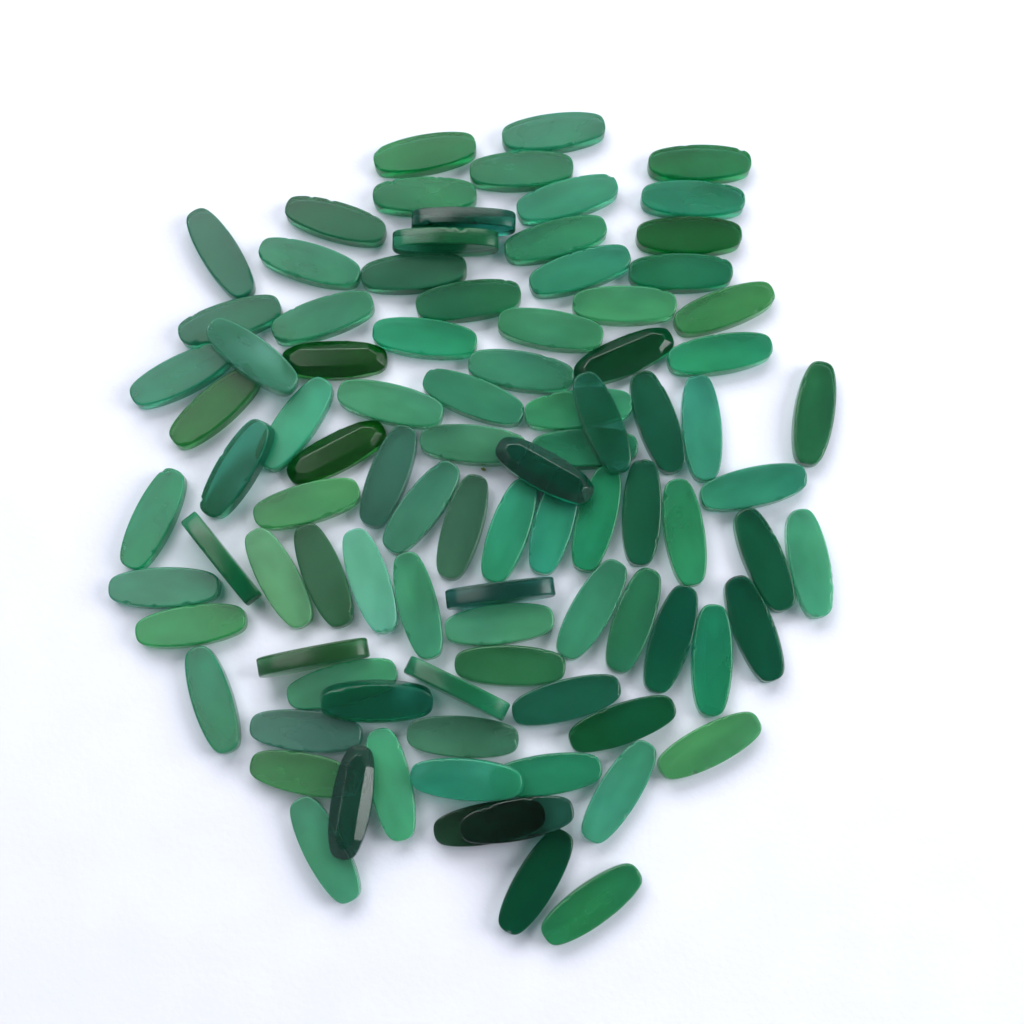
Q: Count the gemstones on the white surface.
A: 93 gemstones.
